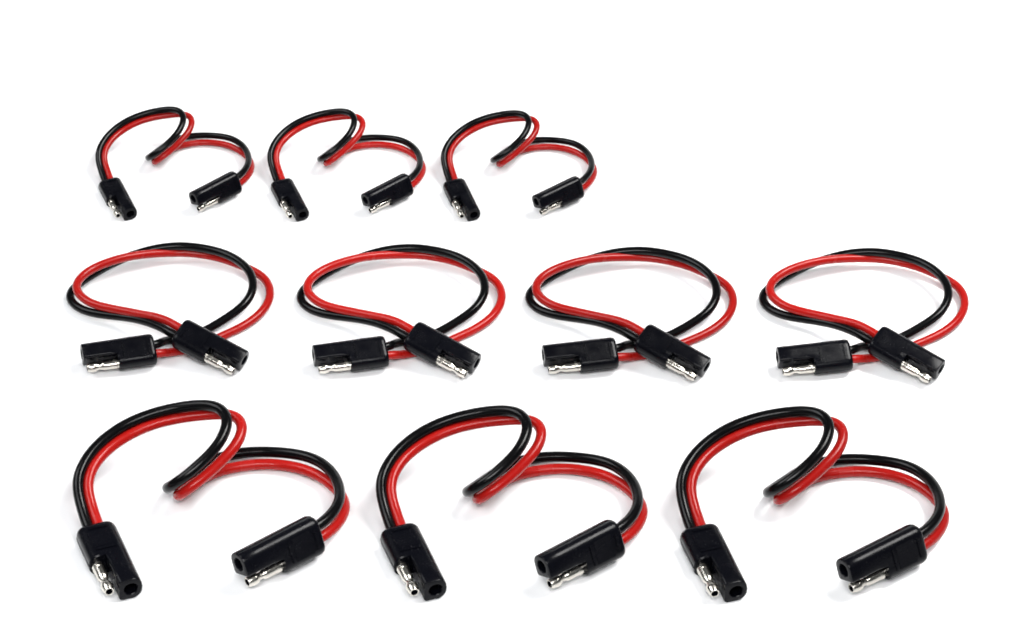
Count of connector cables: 10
